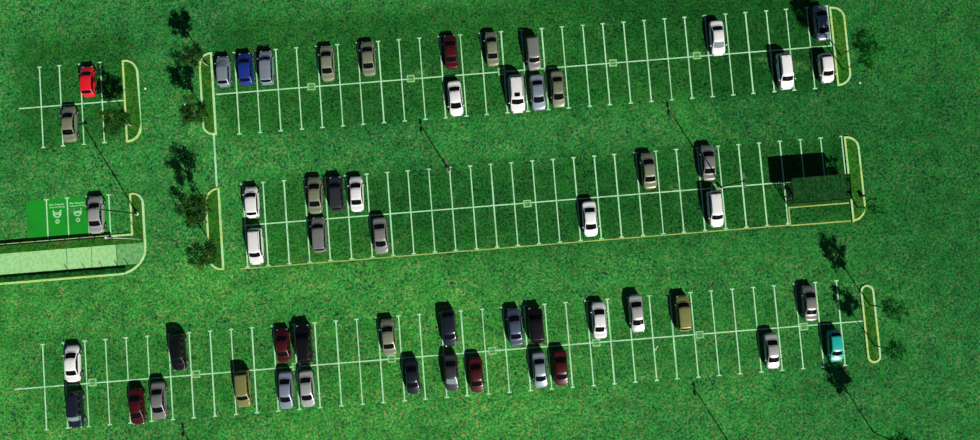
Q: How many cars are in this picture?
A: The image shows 55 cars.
